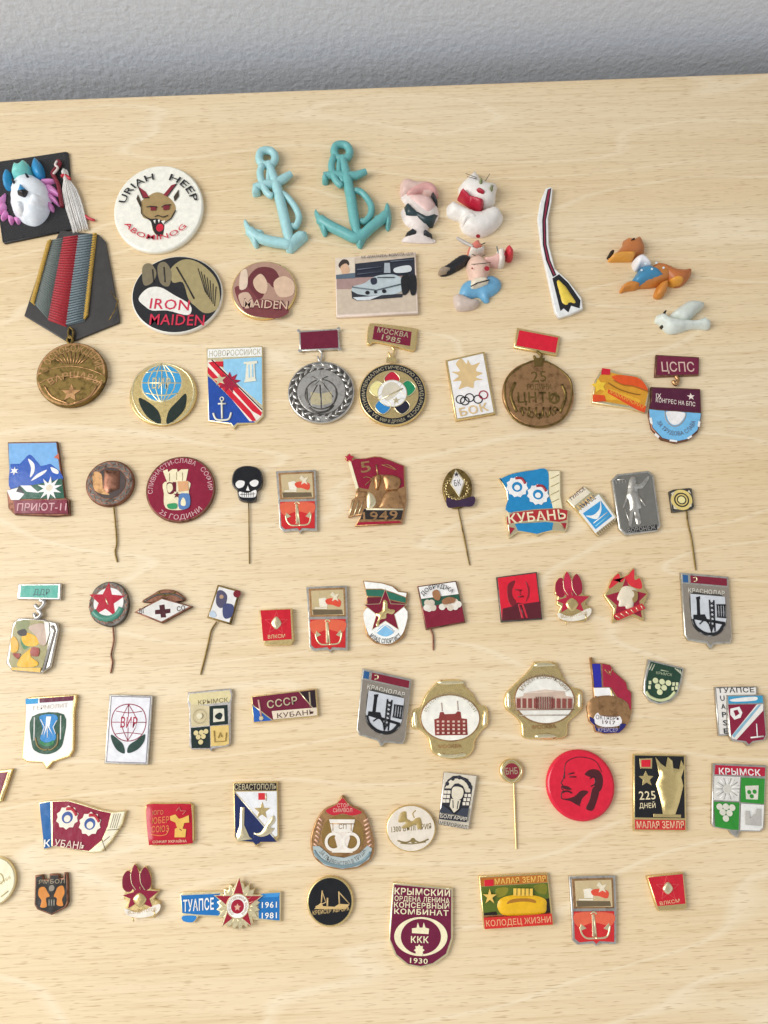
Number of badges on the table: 66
